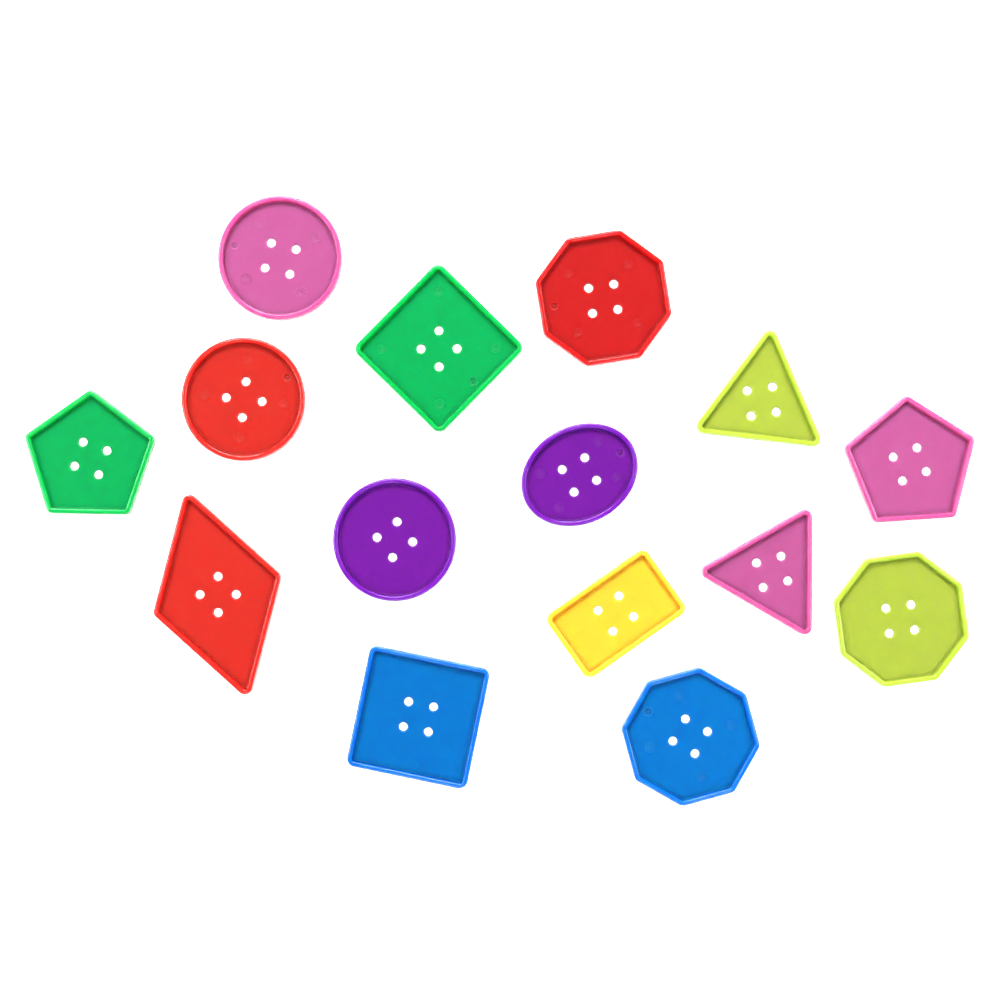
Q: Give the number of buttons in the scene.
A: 15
